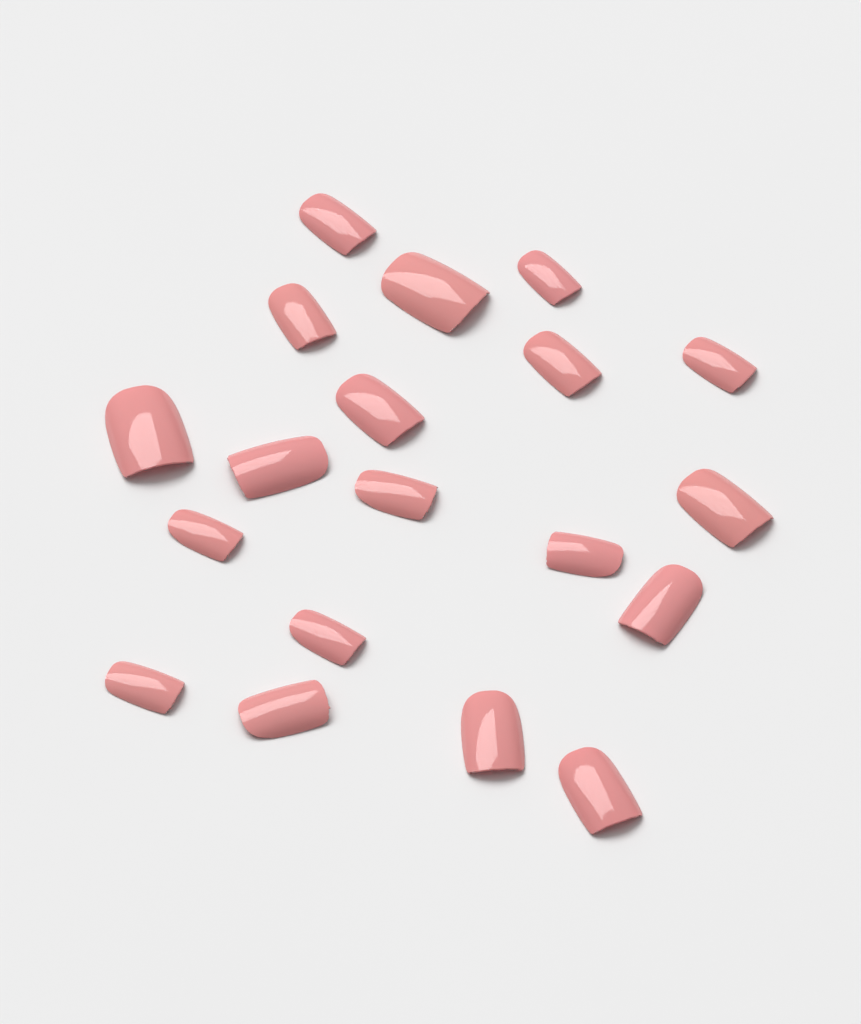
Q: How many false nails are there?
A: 19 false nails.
